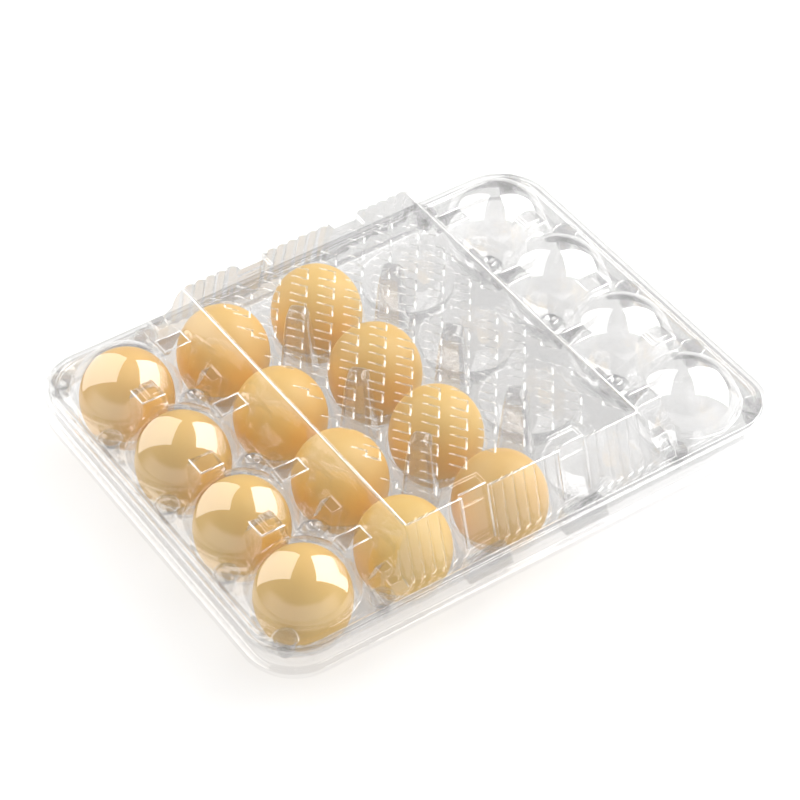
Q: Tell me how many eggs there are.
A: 12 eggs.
